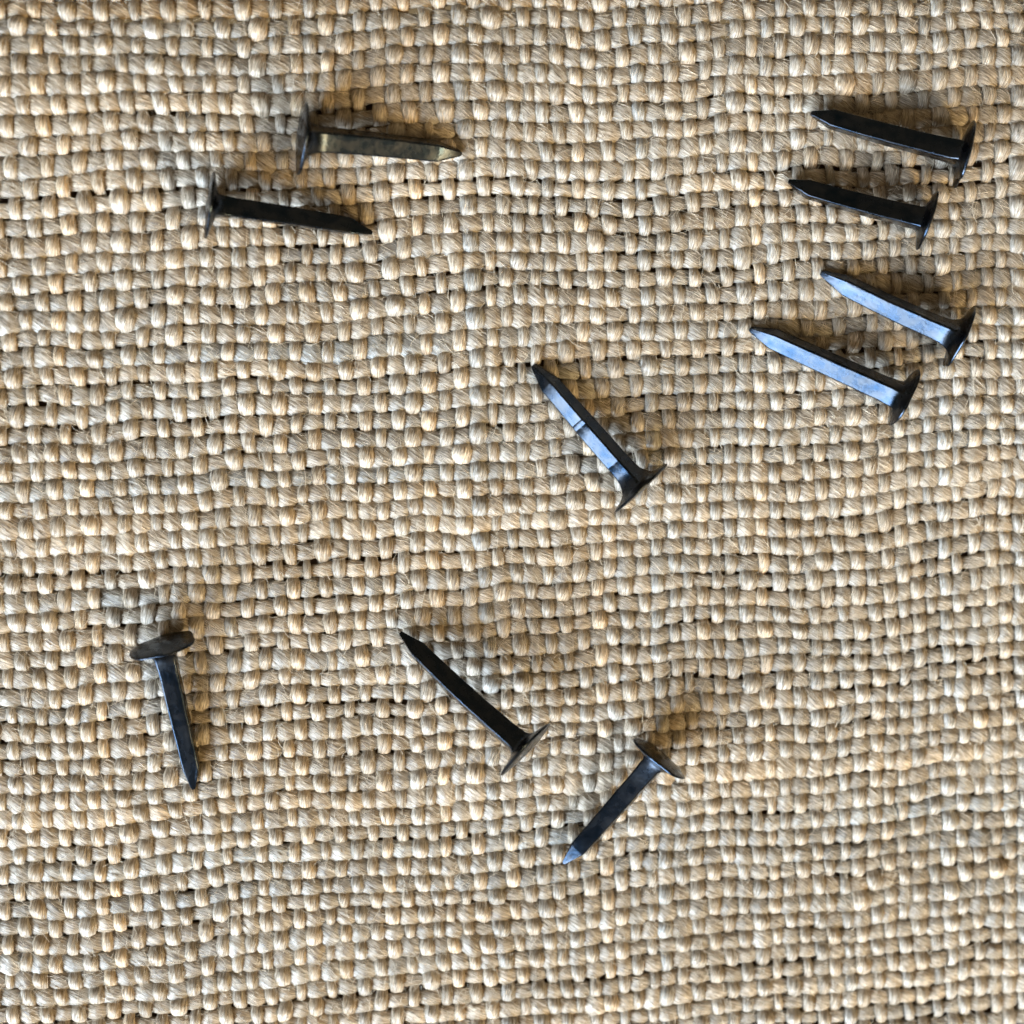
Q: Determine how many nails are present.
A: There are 10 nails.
